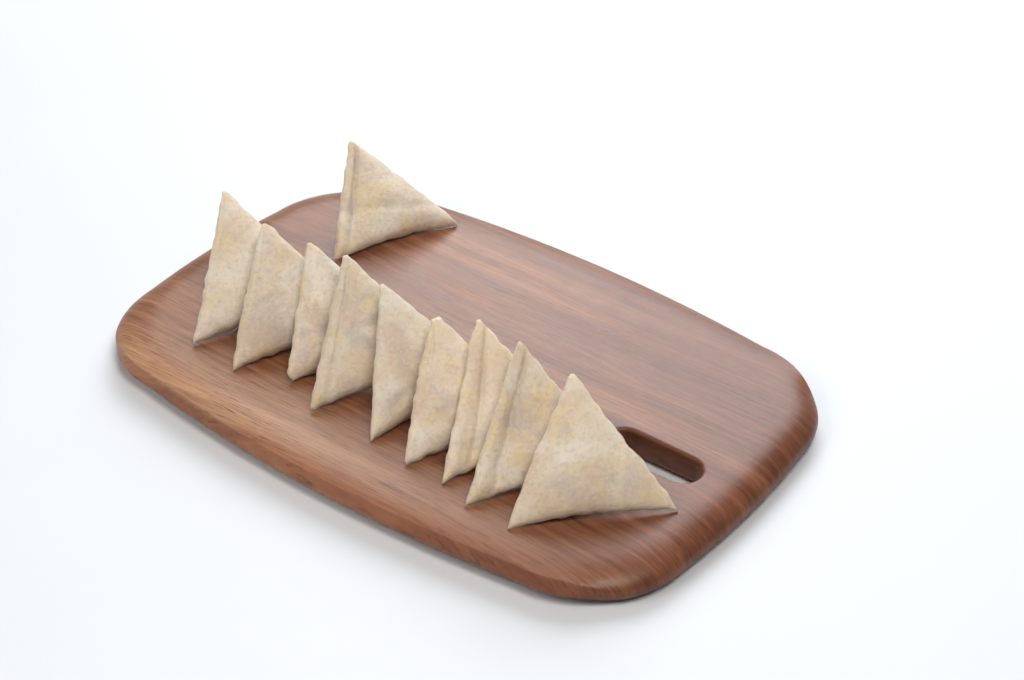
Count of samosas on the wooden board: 10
